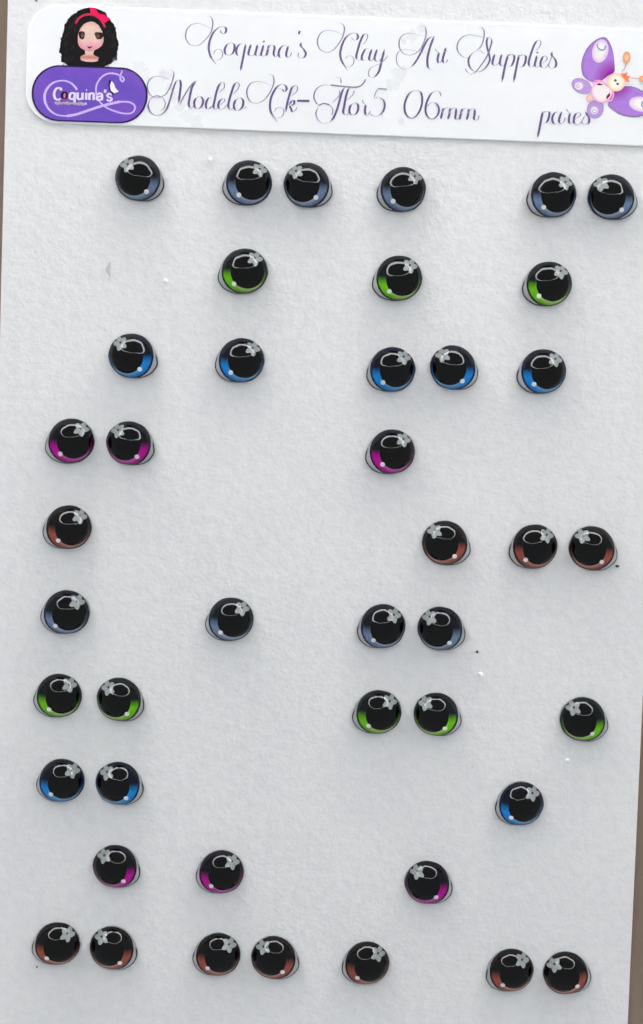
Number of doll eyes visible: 43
